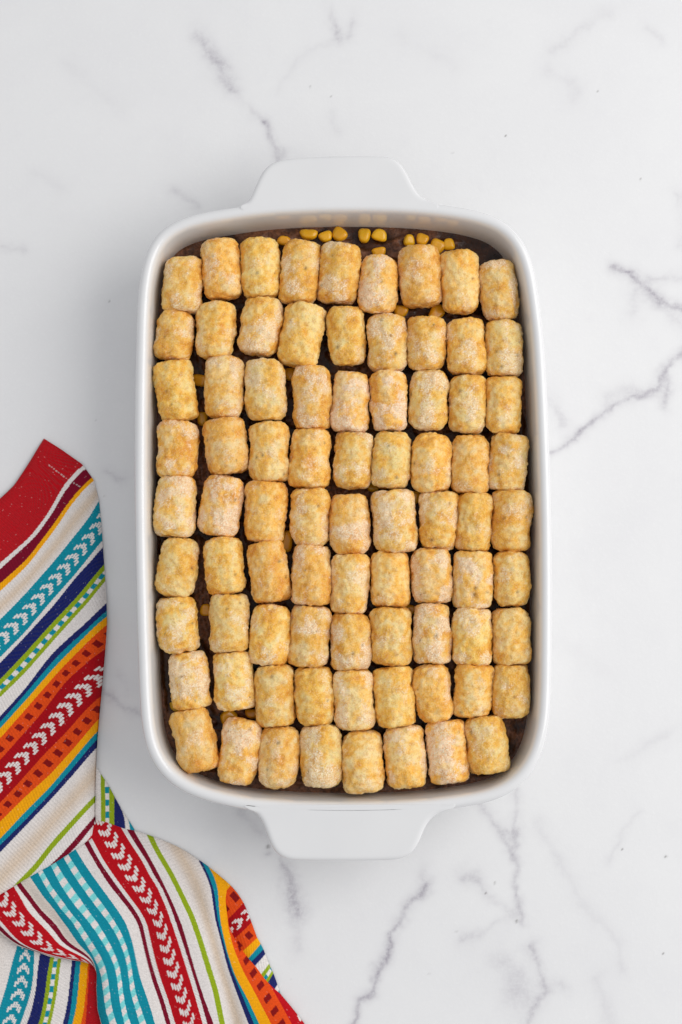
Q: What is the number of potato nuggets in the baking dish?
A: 80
